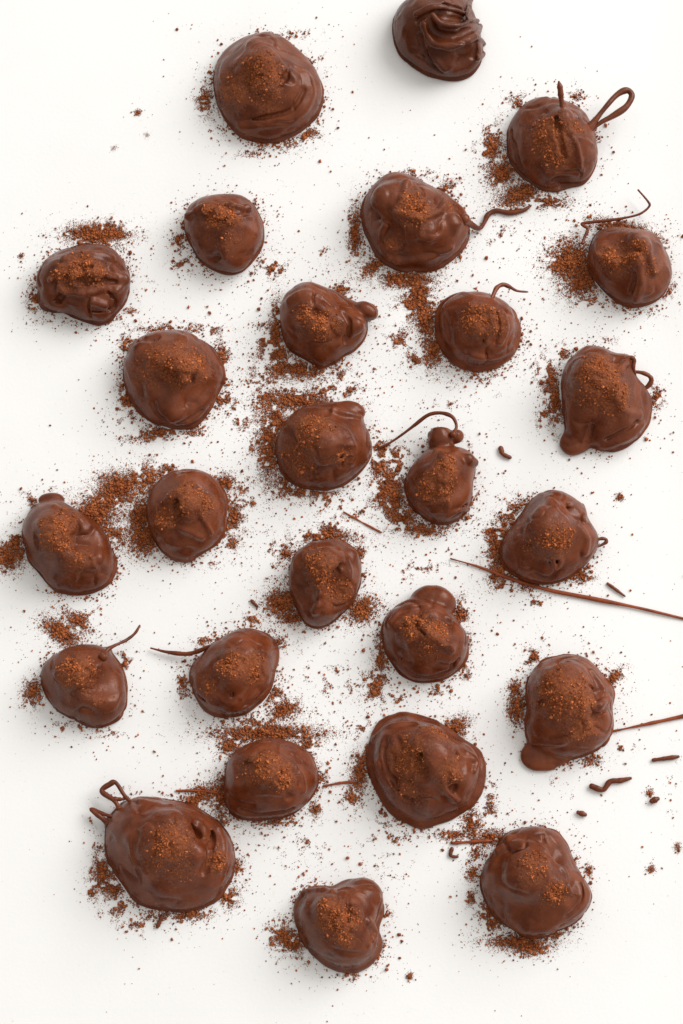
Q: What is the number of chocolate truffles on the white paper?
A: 26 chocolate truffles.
